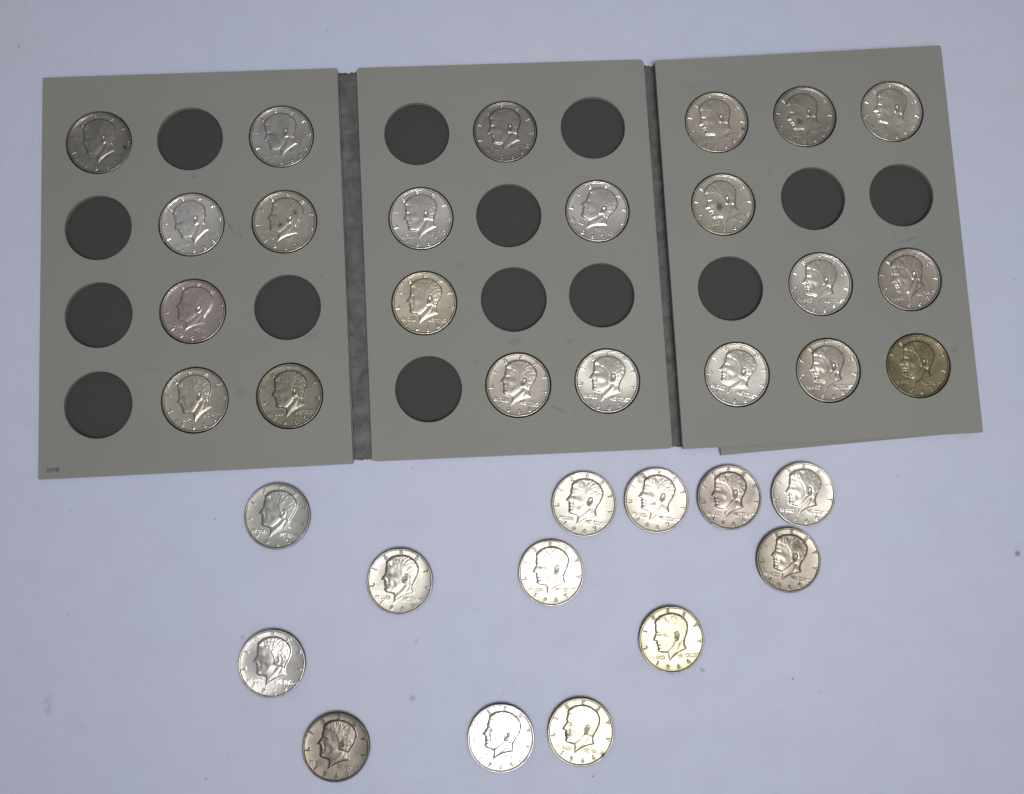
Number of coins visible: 35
